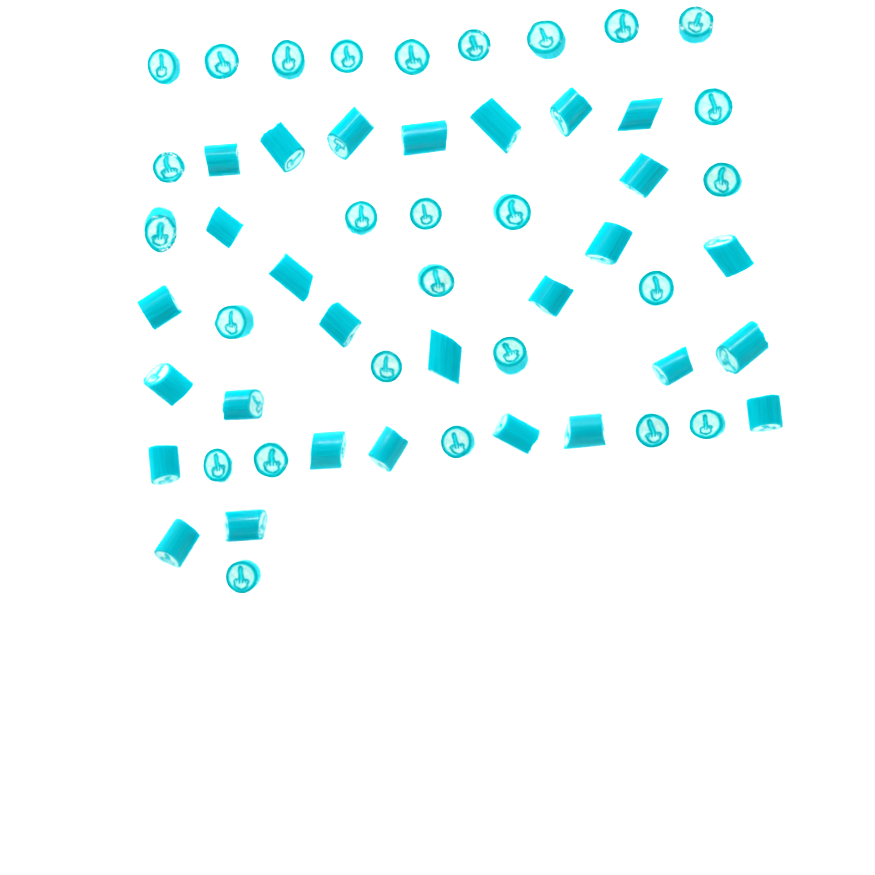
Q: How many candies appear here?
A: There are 55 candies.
